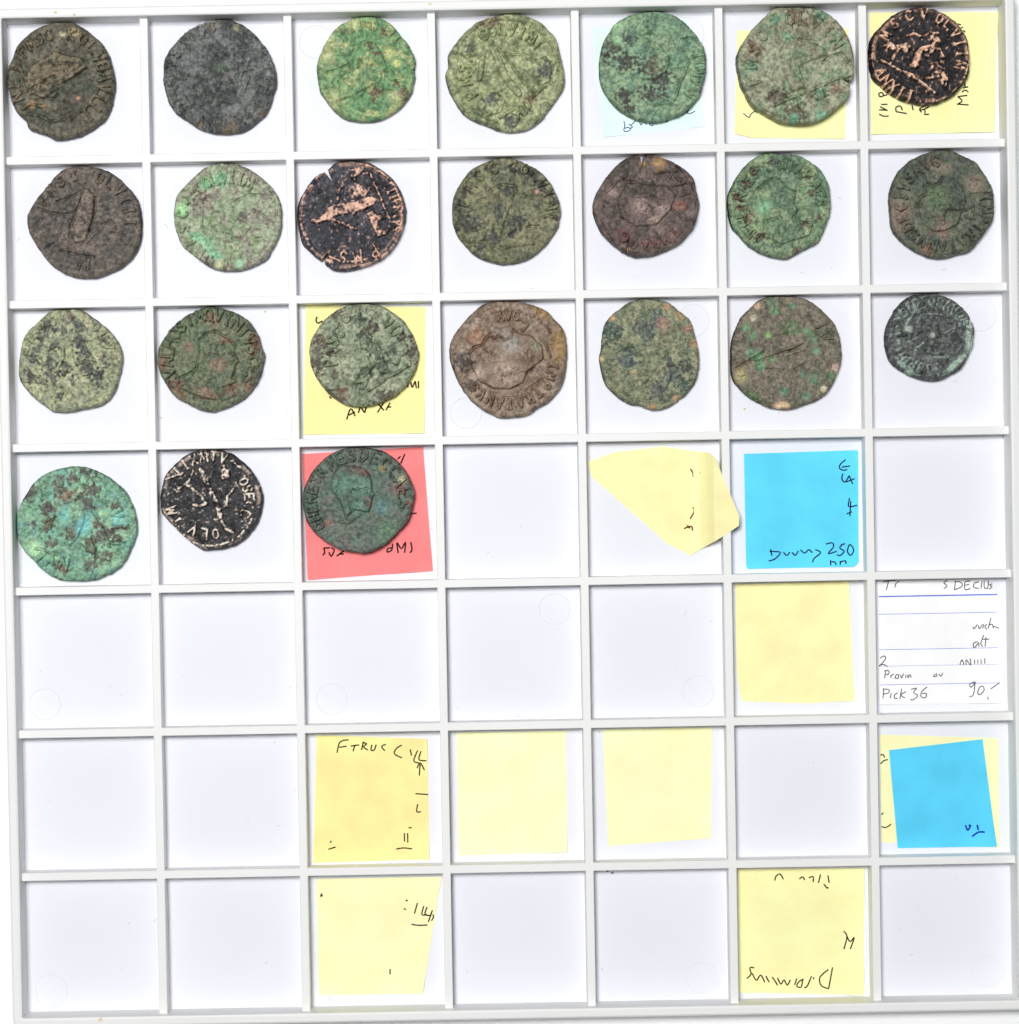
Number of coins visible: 24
